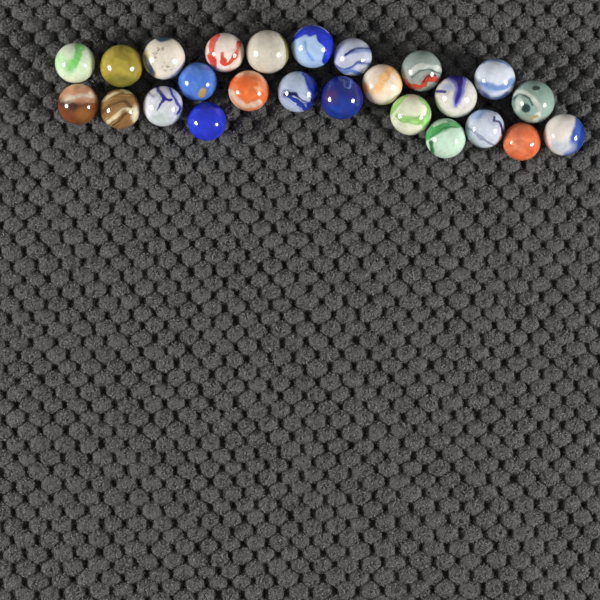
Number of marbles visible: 25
